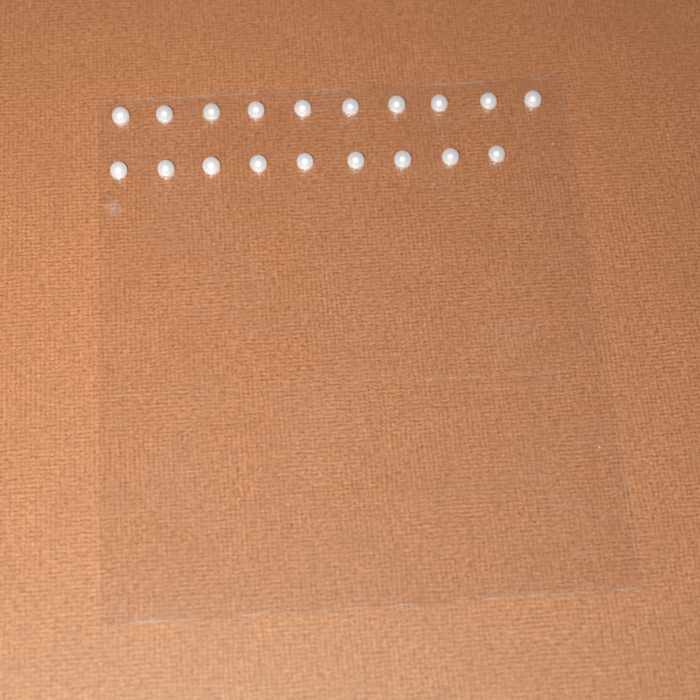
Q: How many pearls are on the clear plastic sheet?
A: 19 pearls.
